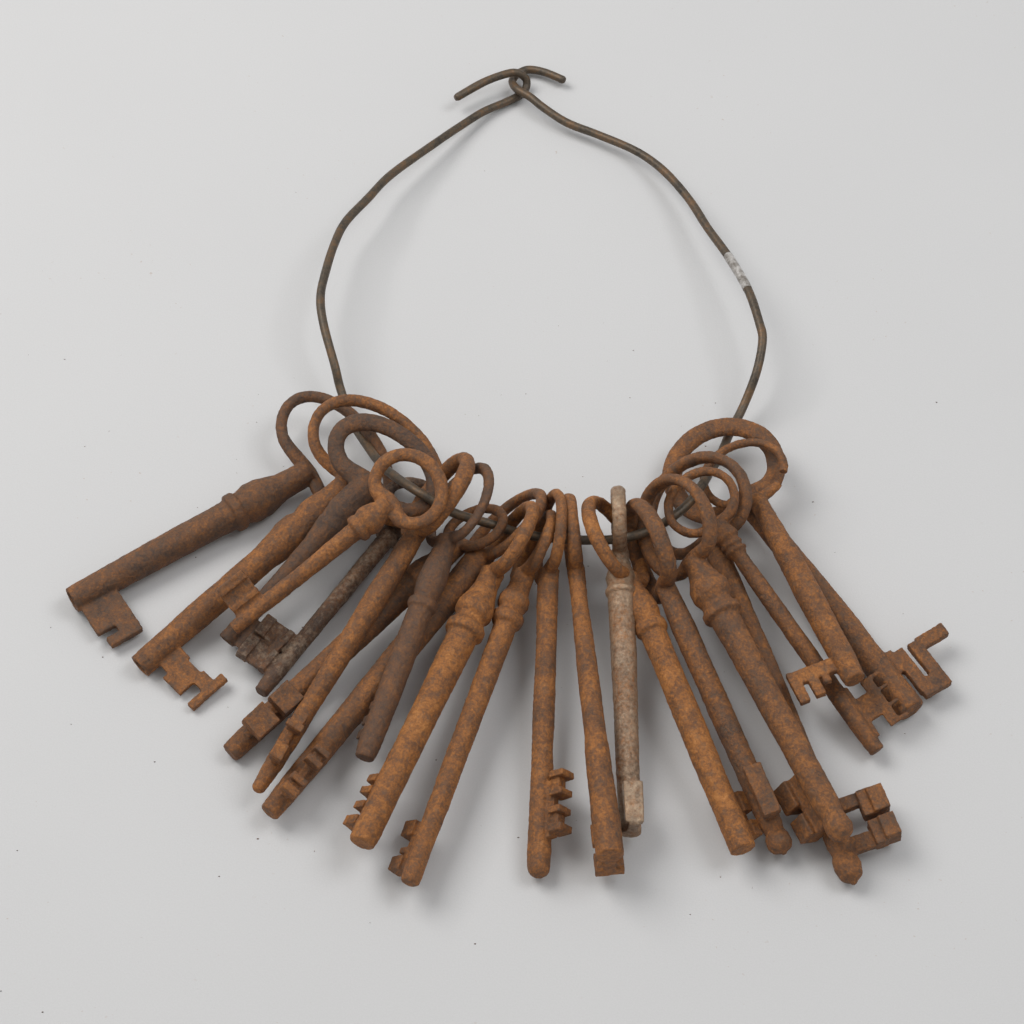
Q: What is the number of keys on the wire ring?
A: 21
